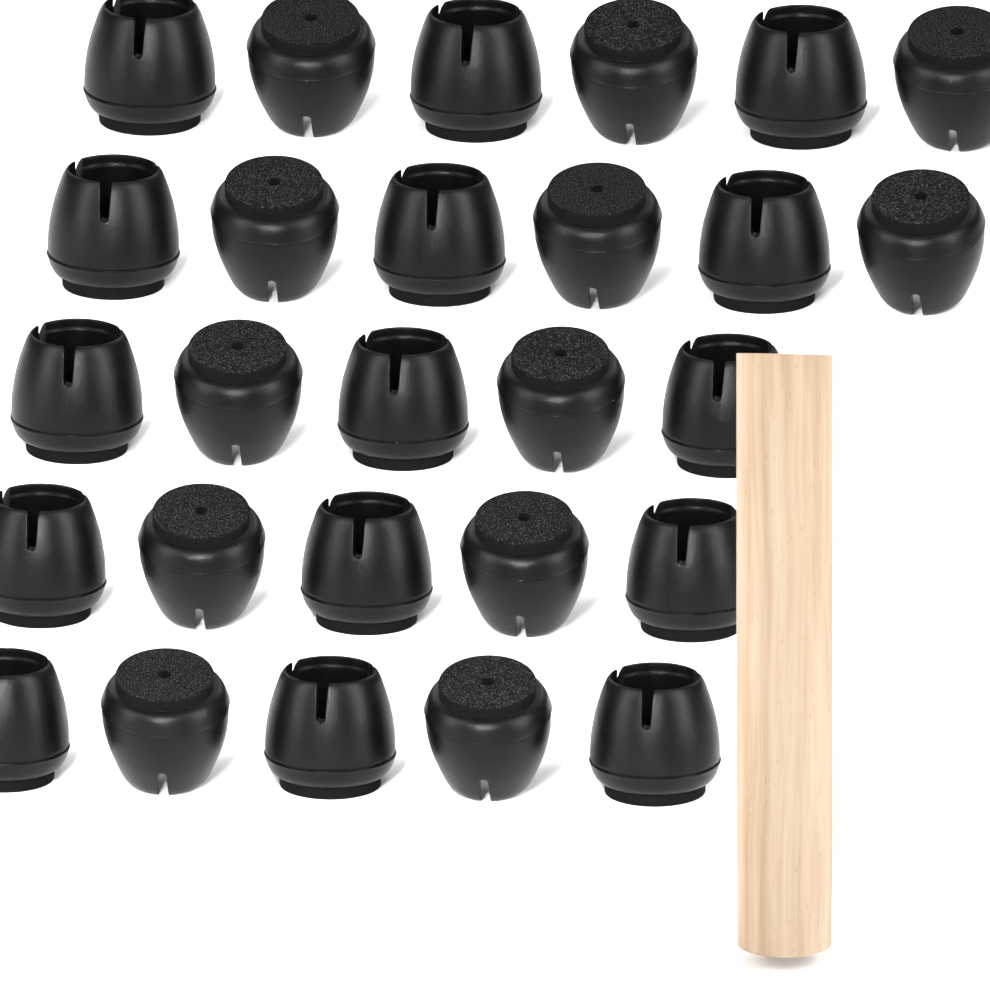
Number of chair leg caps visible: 27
